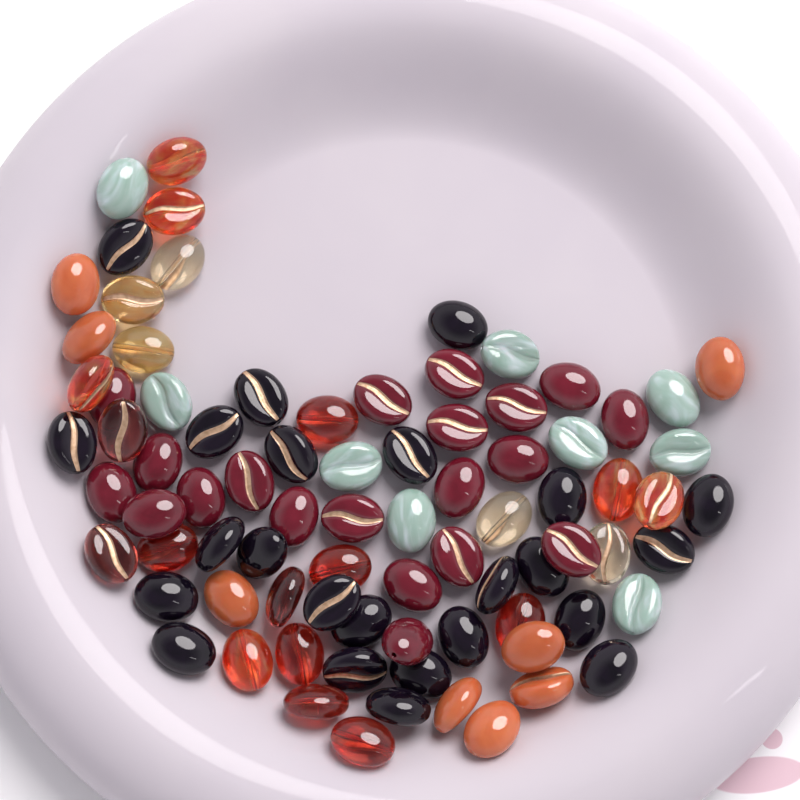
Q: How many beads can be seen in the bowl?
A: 82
